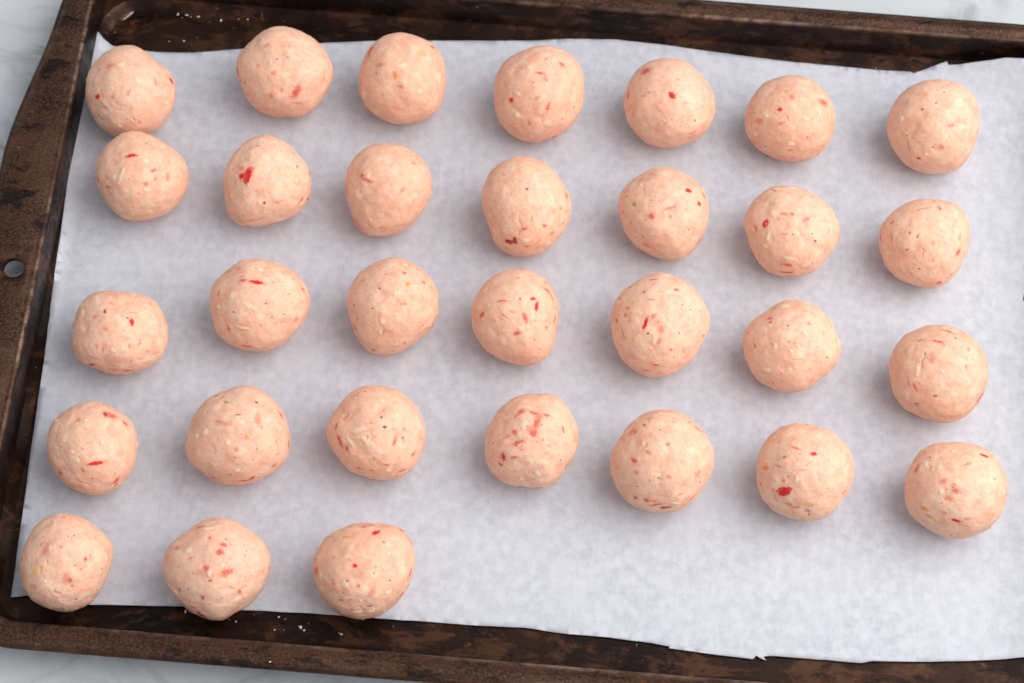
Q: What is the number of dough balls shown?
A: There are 31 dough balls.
